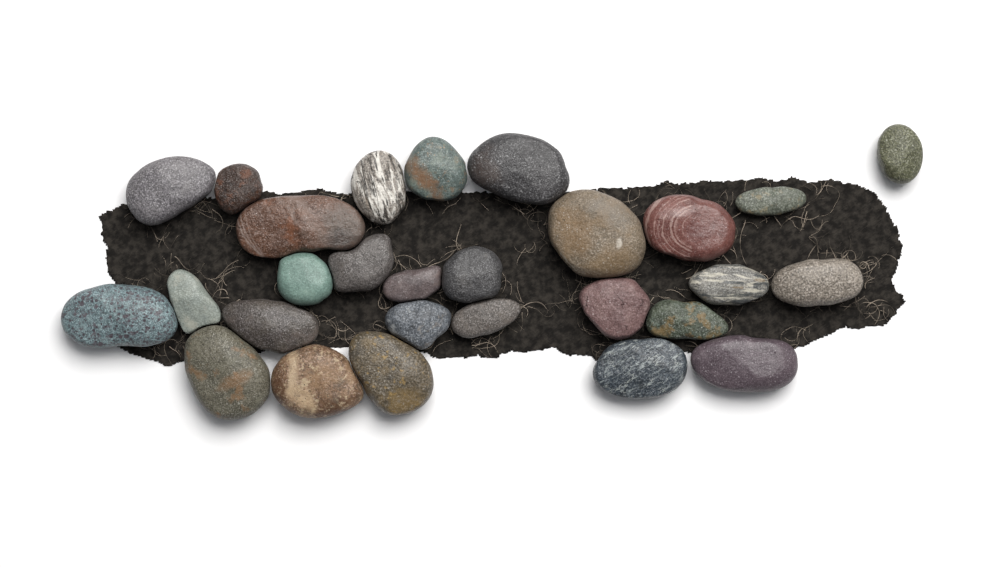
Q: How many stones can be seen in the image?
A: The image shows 28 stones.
